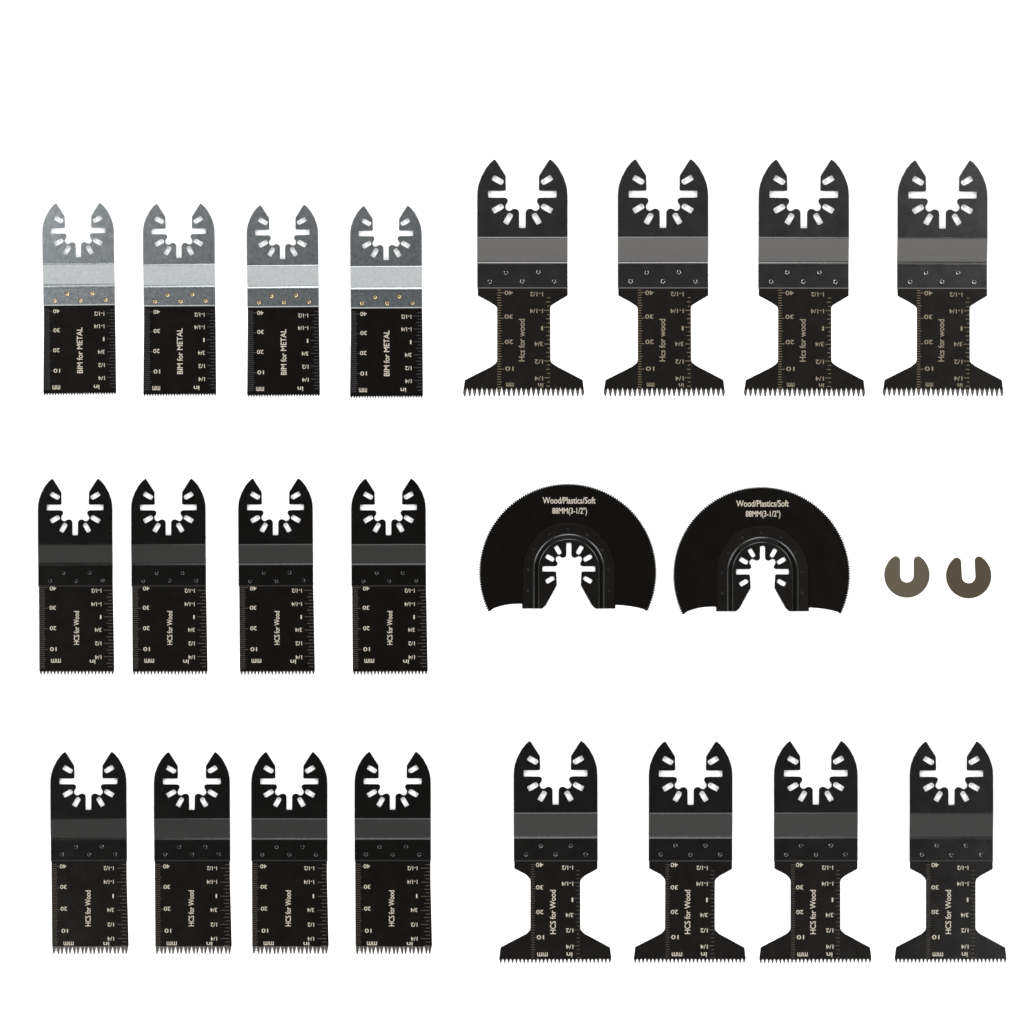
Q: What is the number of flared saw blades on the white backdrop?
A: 8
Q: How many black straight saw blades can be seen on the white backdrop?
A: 8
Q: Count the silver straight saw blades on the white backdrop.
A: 4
